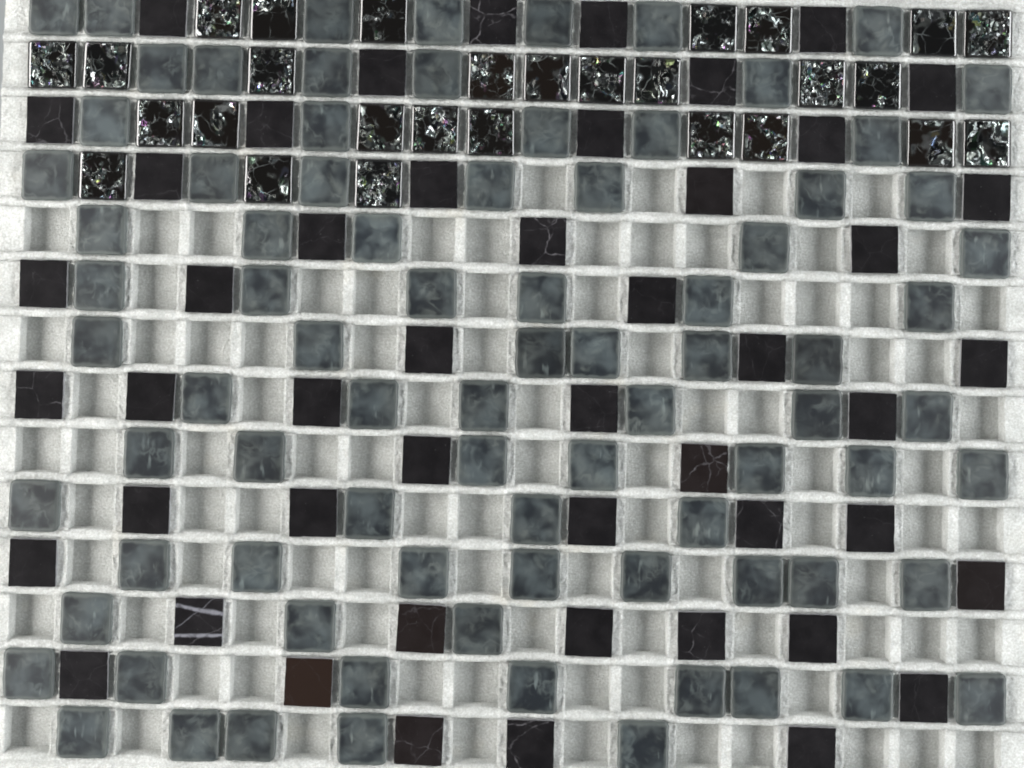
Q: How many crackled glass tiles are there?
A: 28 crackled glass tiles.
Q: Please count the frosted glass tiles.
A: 83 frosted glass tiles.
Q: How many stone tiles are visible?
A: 49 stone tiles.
